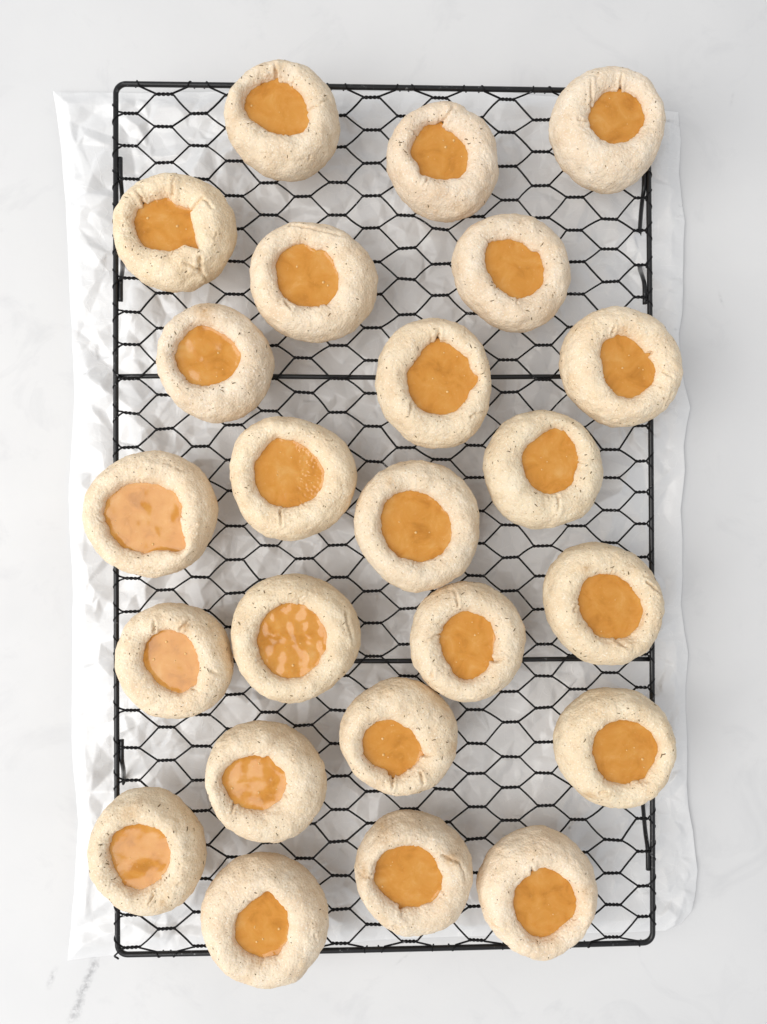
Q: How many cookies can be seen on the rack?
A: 24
